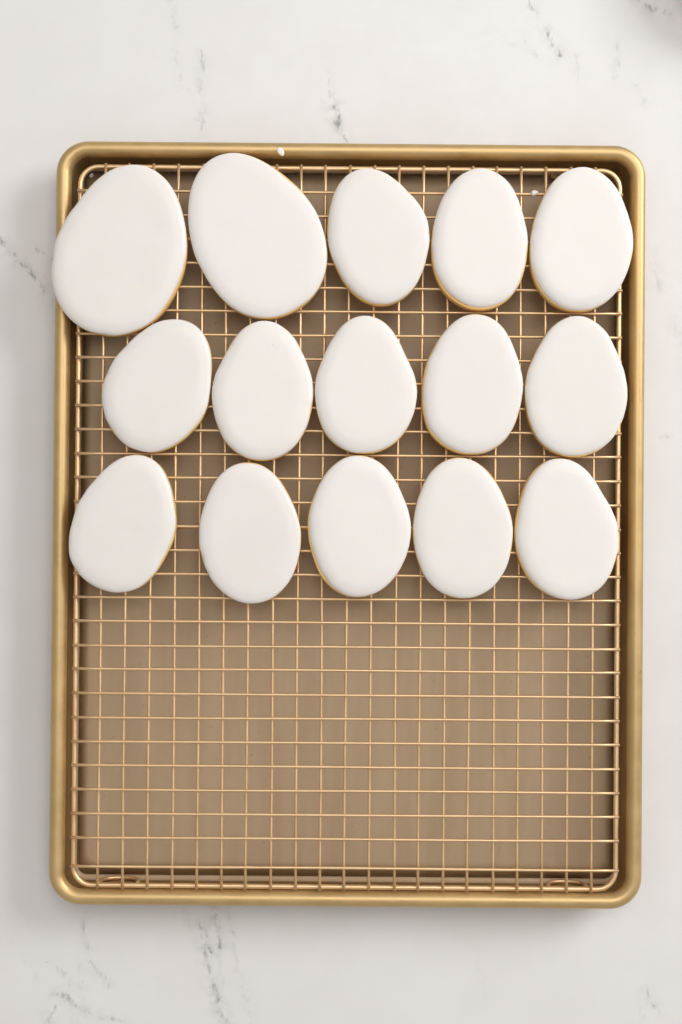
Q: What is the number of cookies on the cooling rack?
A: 15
